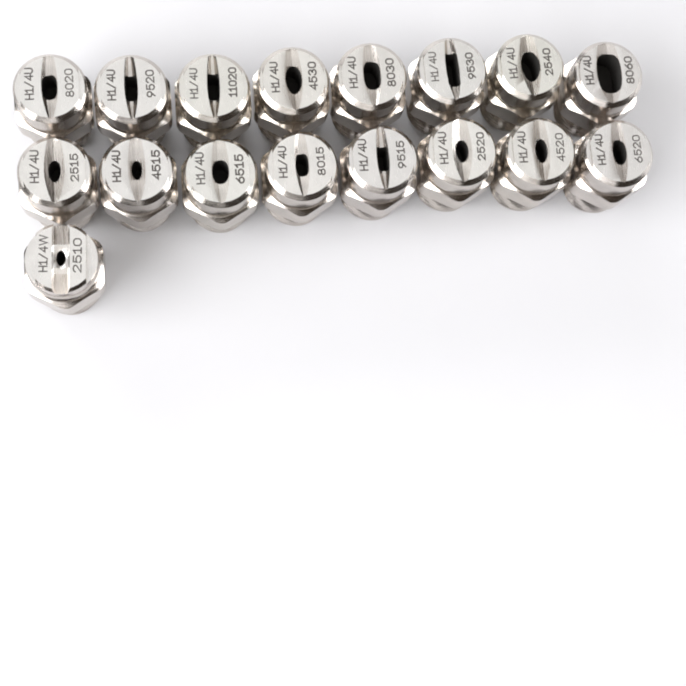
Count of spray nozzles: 17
